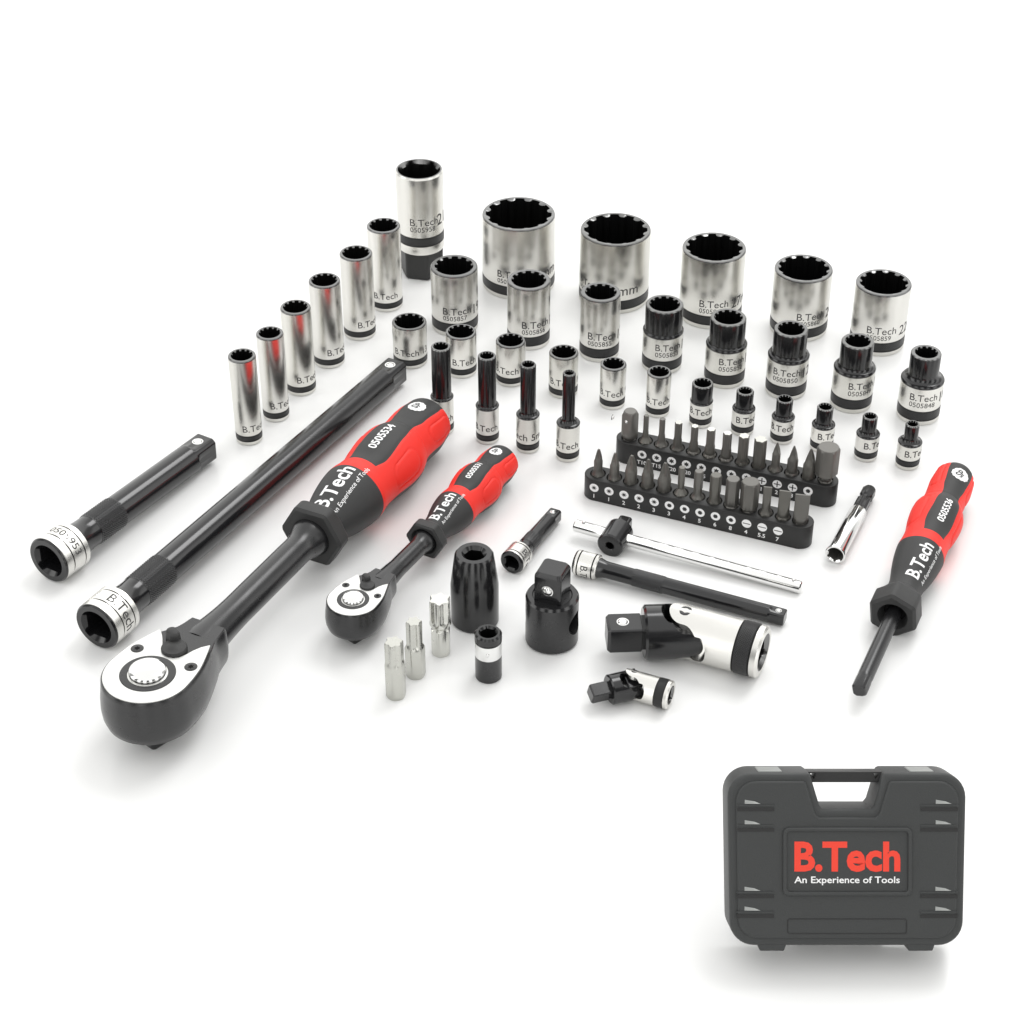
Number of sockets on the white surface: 38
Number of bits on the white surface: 29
